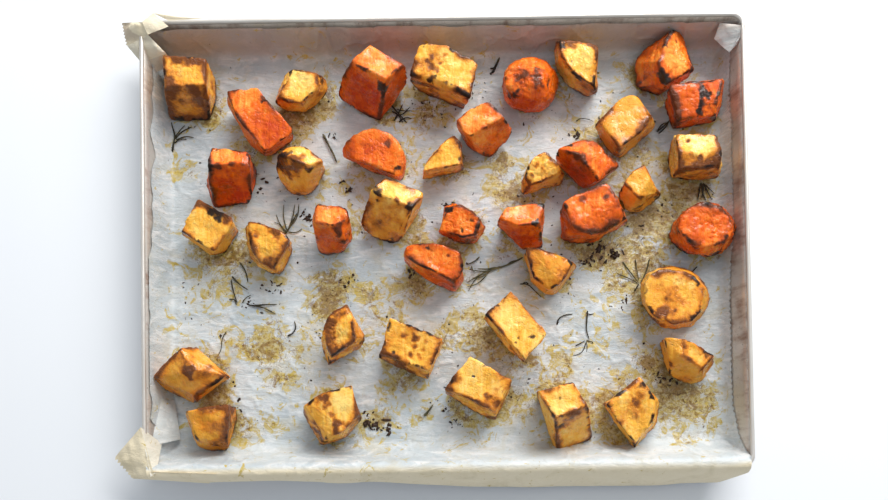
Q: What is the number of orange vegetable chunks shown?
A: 15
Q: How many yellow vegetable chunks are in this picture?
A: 25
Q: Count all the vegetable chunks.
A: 40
